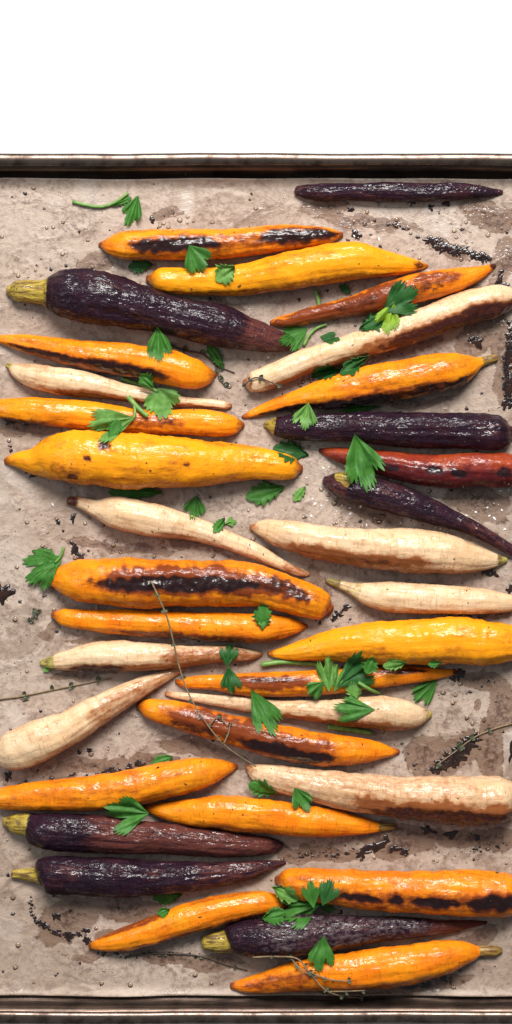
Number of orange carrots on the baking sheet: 17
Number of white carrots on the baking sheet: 9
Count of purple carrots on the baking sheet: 7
